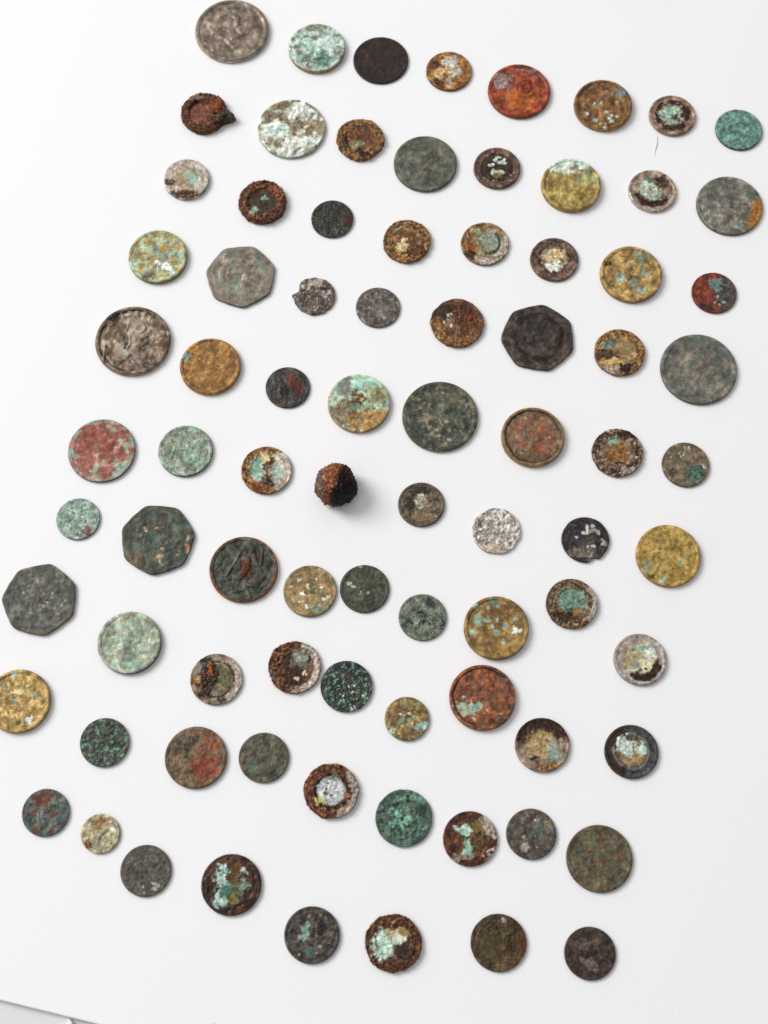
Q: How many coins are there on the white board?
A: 82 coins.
